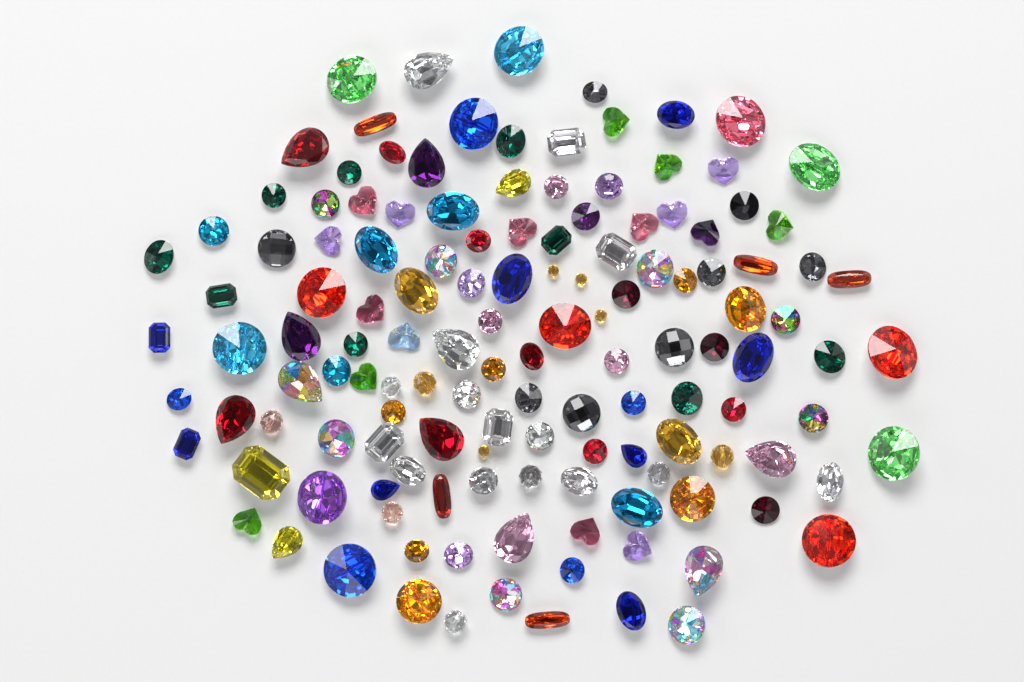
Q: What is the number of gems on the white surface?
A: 136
